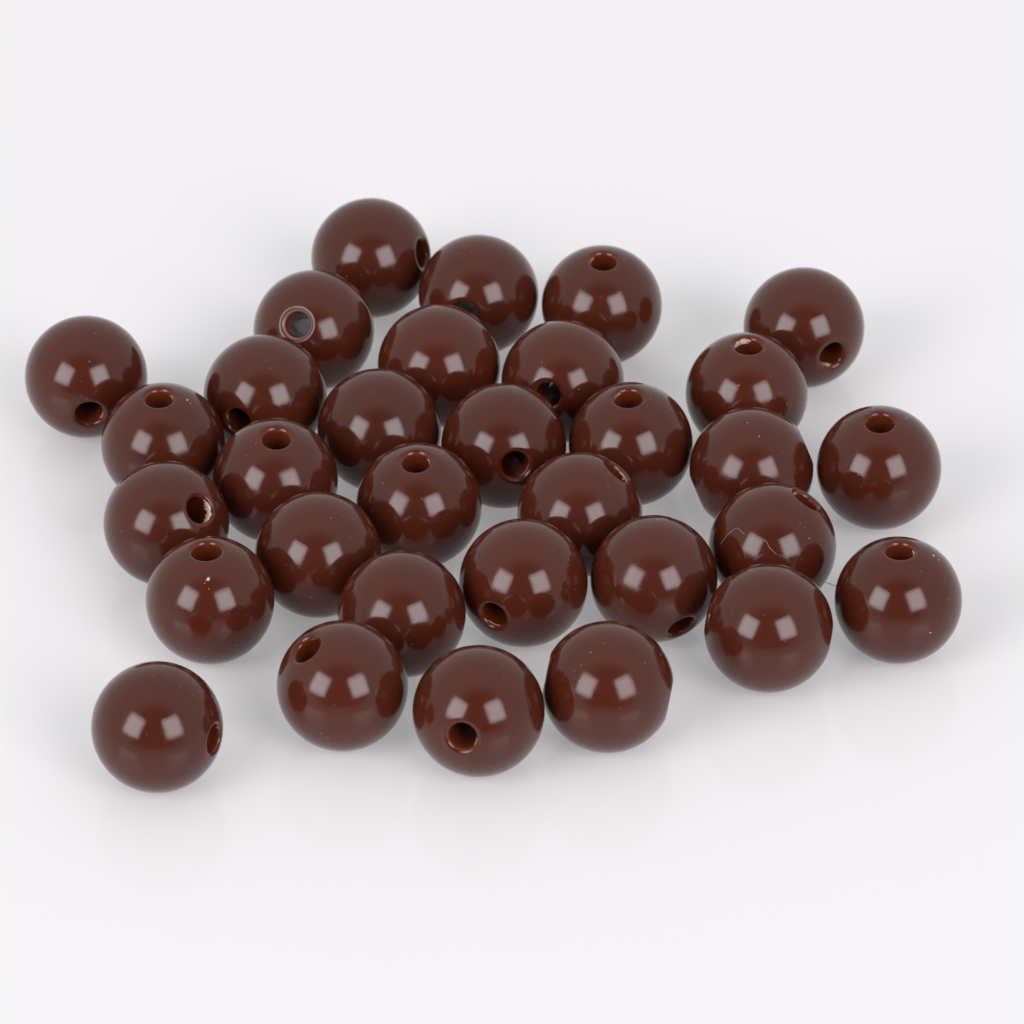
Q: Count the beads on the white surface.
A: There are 32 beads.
